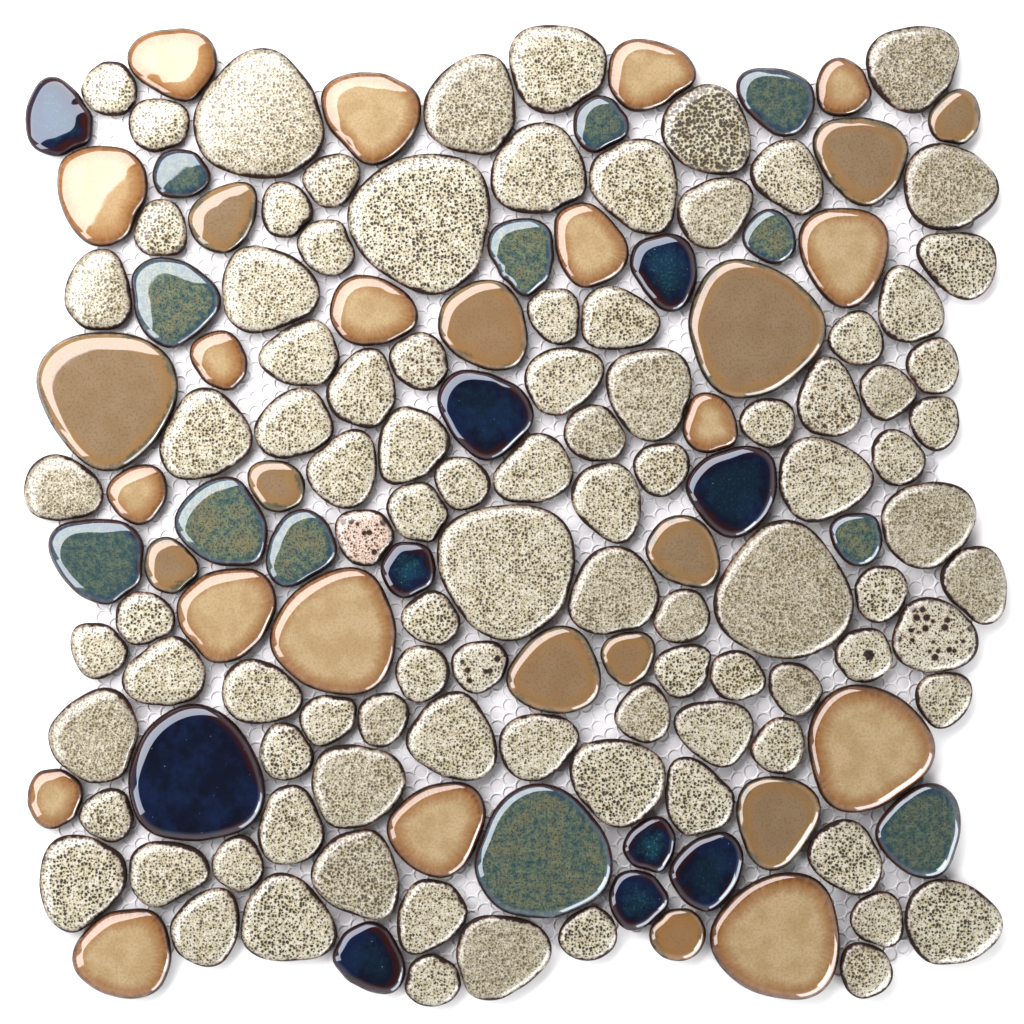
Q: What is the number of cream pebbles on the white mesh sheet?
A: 96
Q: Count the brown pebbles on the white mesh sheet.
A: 31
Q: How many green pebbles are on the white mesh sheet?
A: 12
